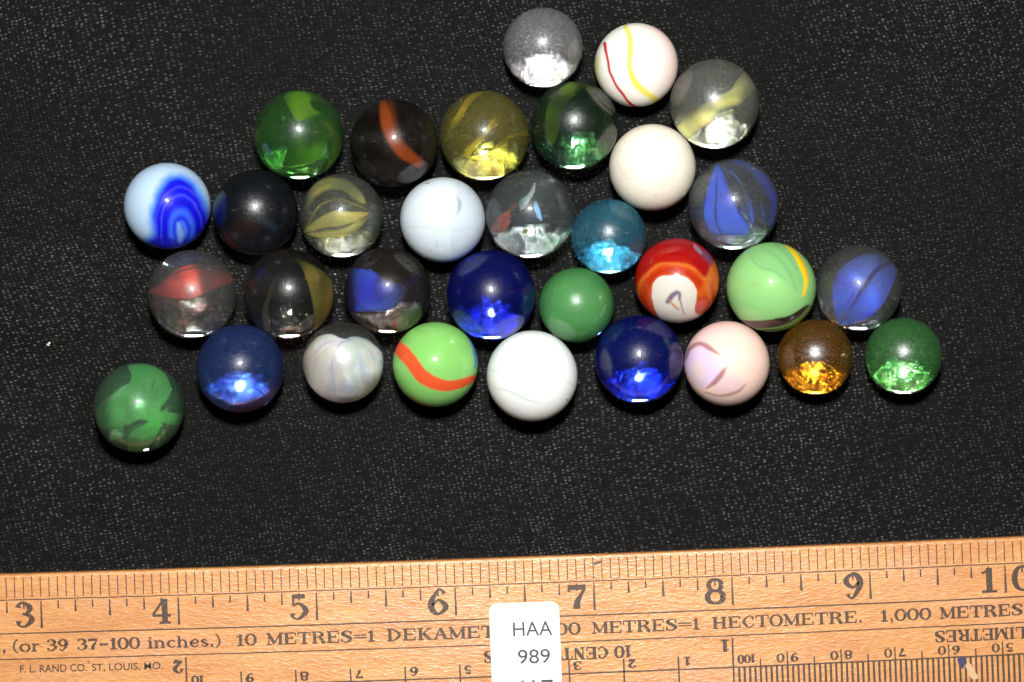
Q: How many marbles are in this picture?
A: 32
